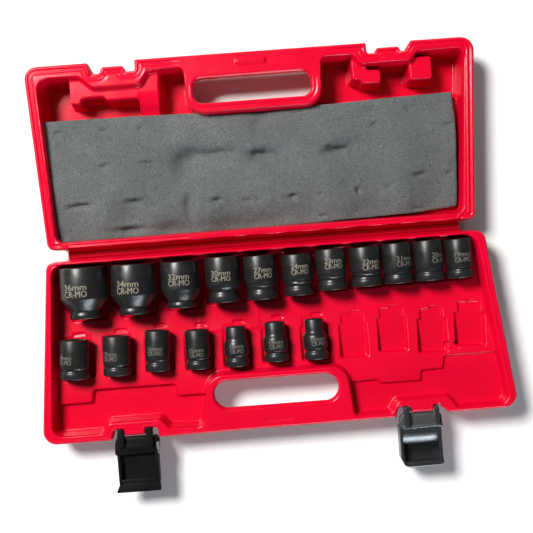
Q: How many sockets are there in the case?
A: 18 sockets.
